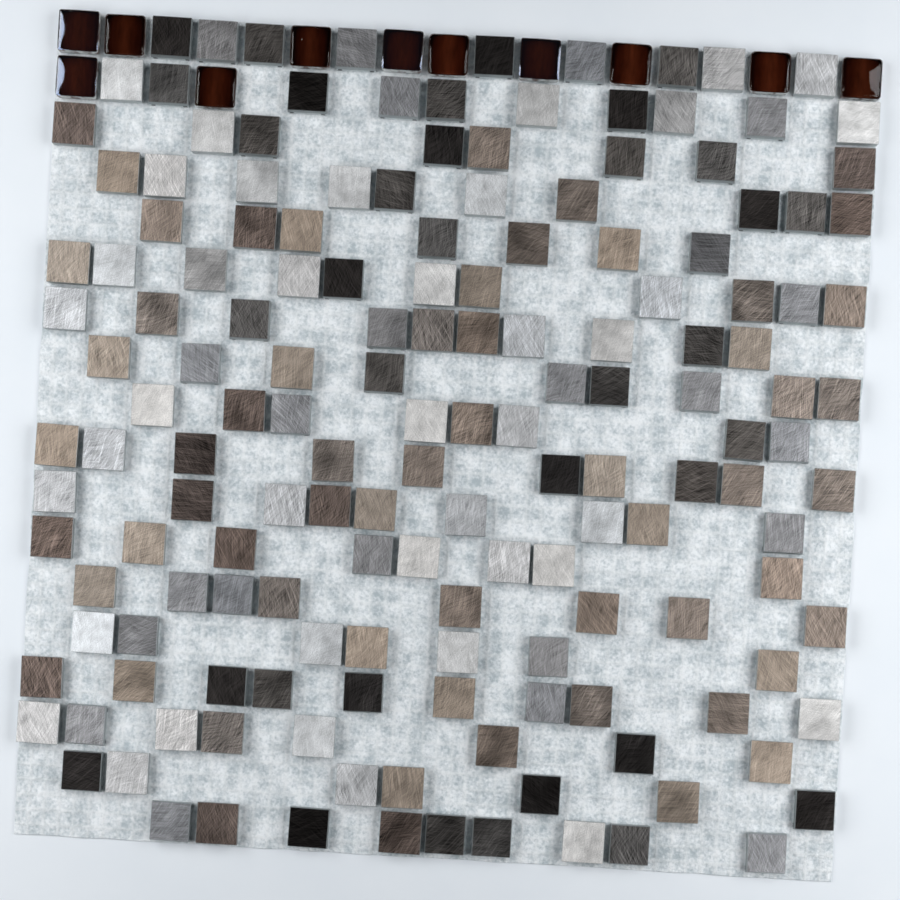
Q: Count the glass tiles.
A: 11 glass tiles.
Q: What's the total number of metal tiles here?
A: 158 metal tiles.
